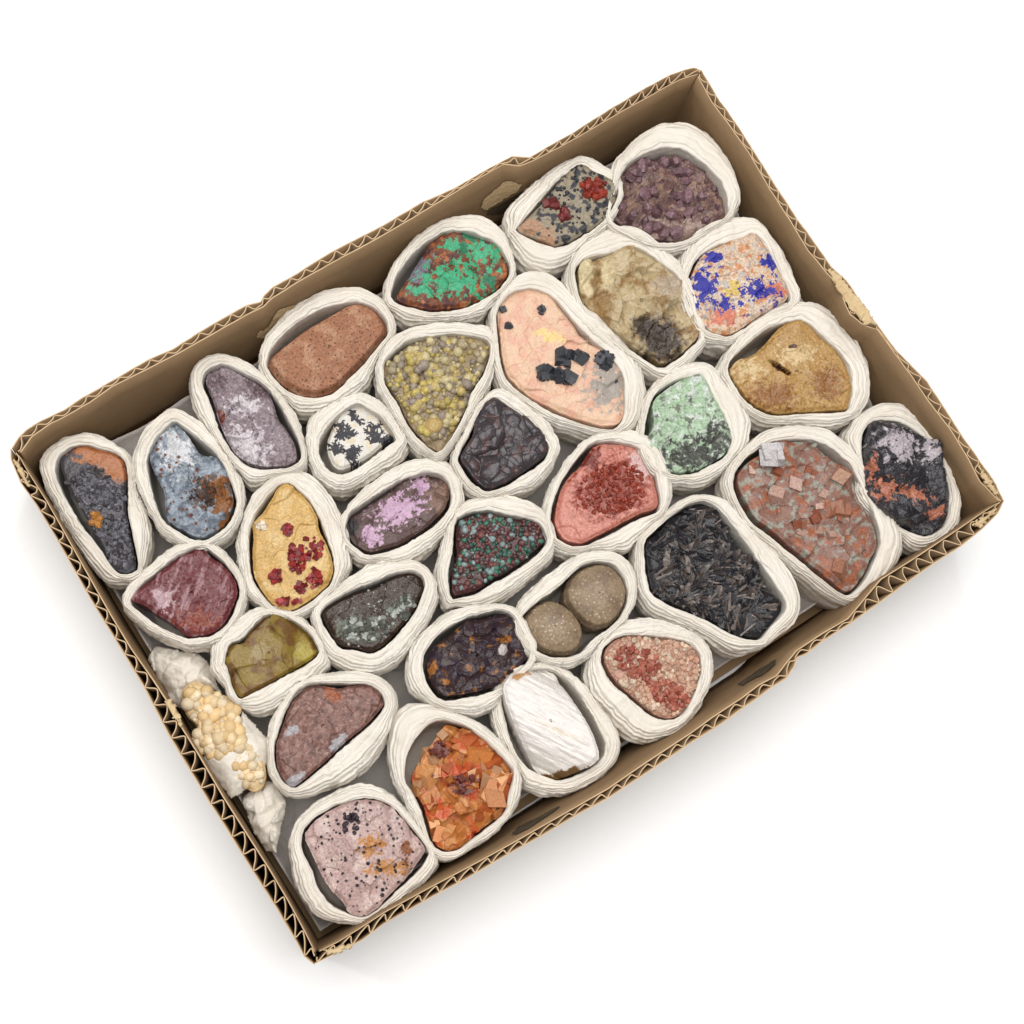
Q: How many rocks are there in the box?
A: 34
